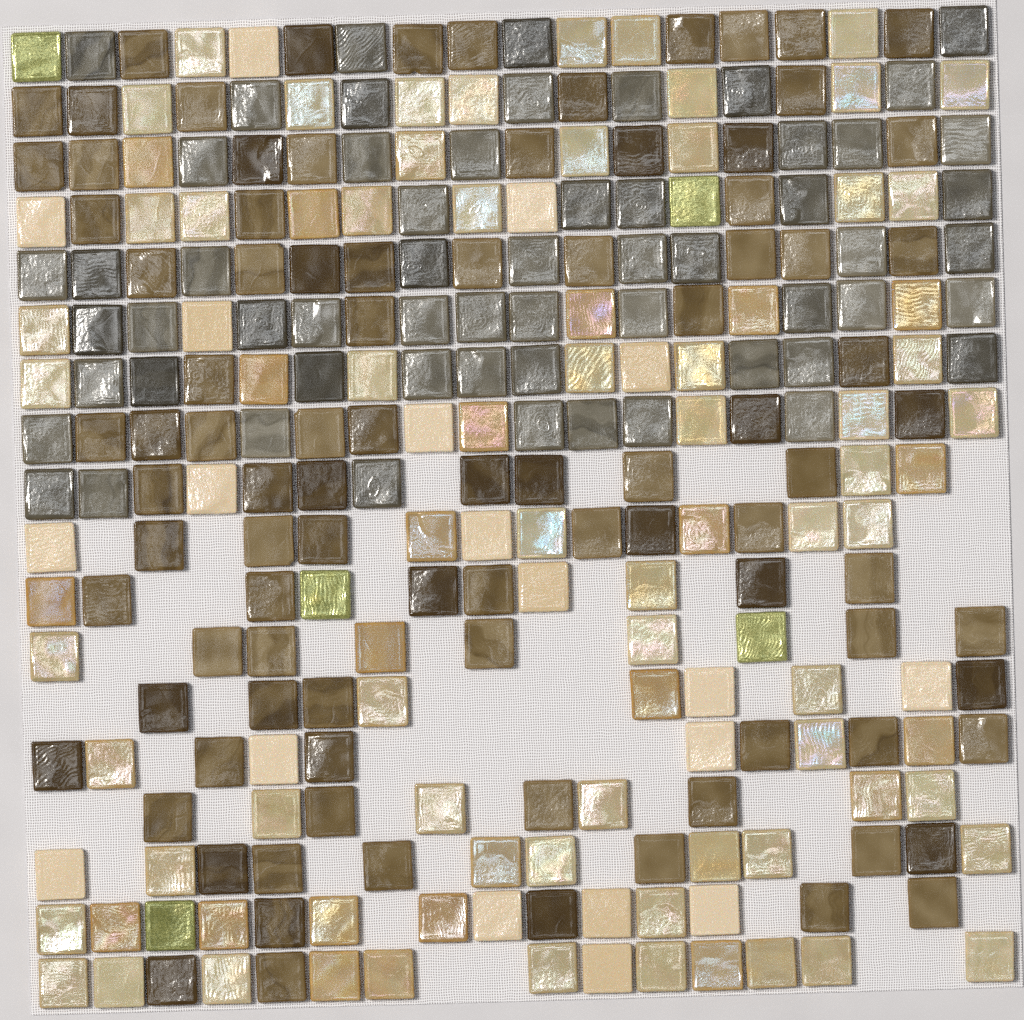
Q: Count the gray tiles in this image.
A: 59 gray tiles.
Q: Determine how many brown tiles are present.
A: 94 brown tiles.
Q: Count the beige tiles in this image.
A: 101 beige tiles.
